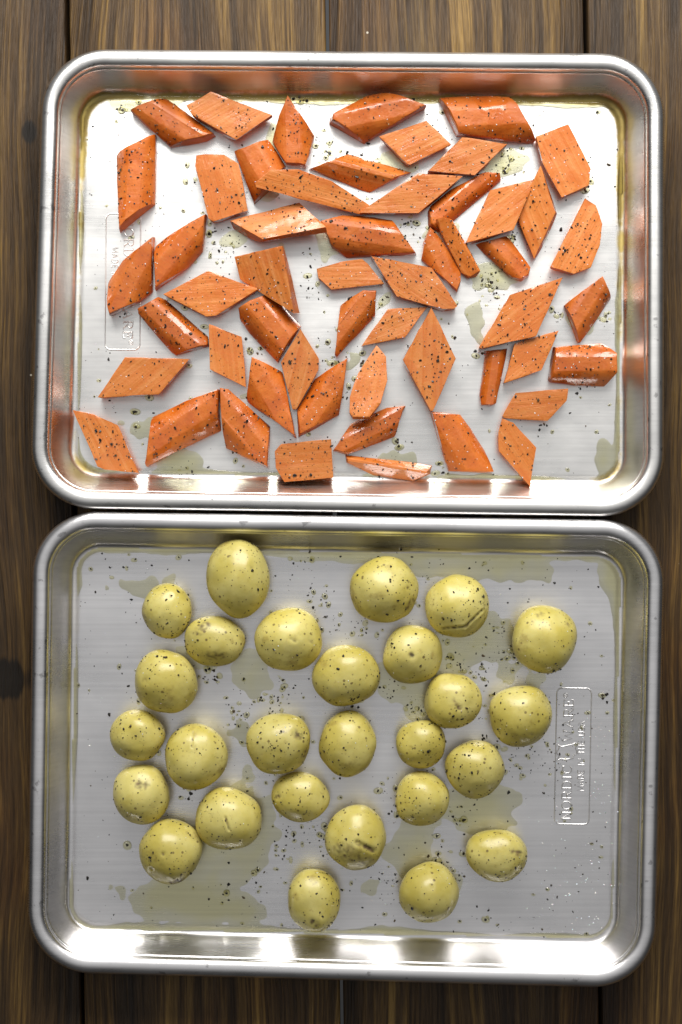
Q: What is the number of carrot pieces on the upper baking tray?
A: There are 54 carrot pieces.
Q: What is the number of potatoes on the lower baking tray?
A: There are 27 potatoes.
